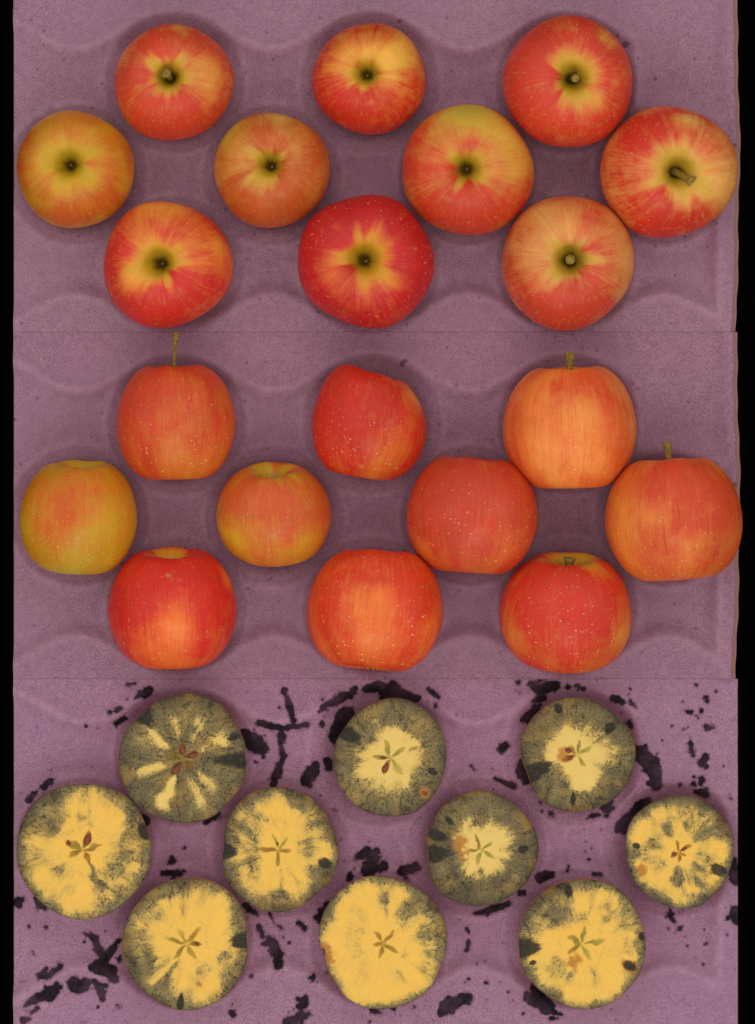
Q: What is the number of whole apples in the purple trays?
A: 20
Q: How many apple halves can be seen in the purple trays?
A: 10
